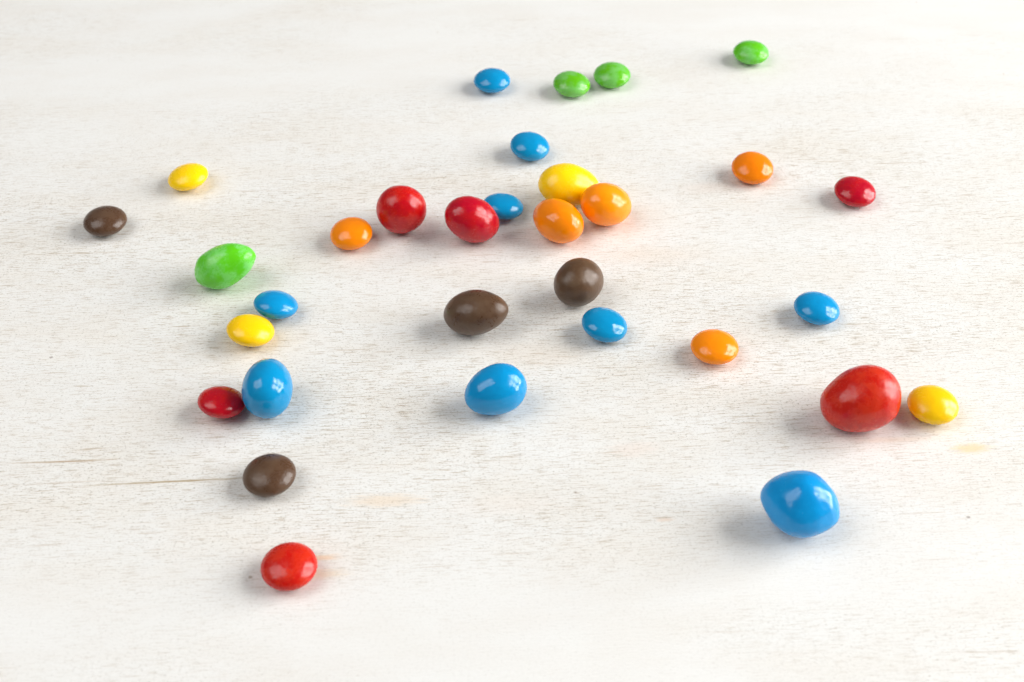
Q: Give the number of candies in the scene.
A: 32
